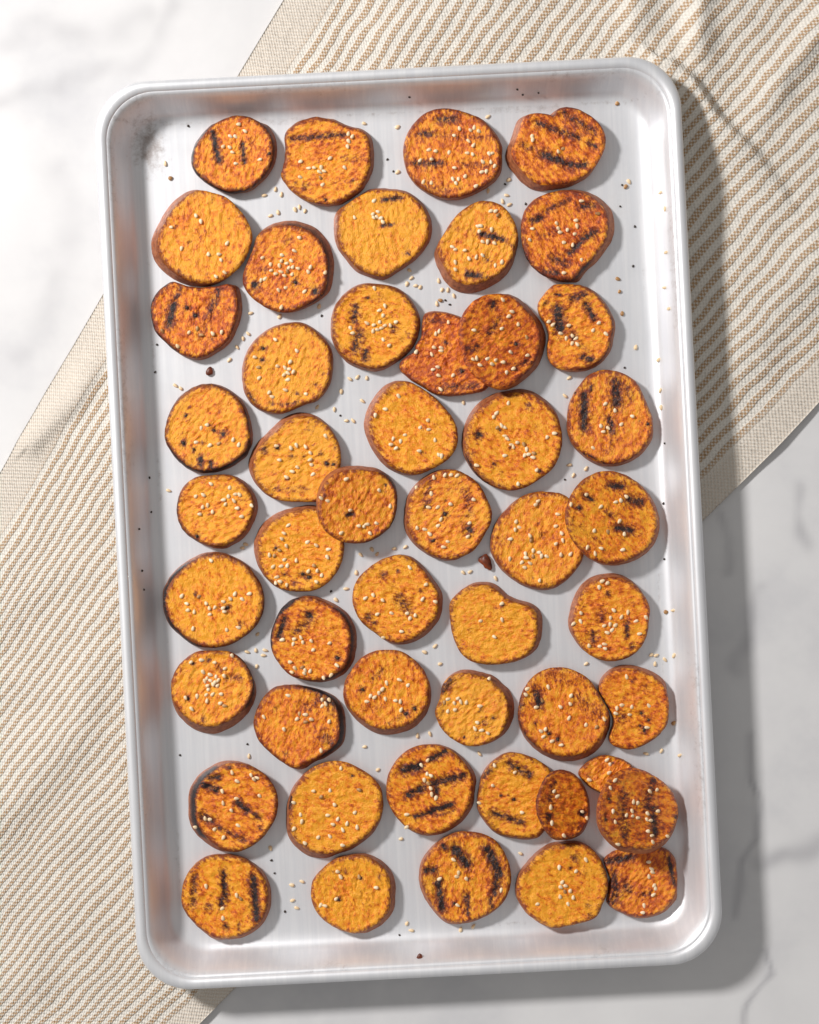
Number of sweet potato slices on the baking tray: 49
